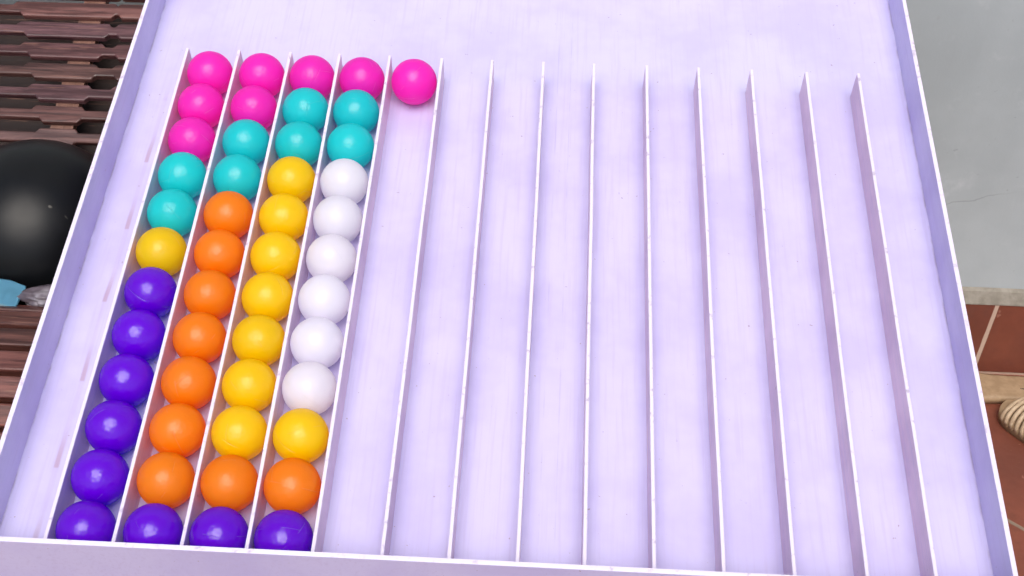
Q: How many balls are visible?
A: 49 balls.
